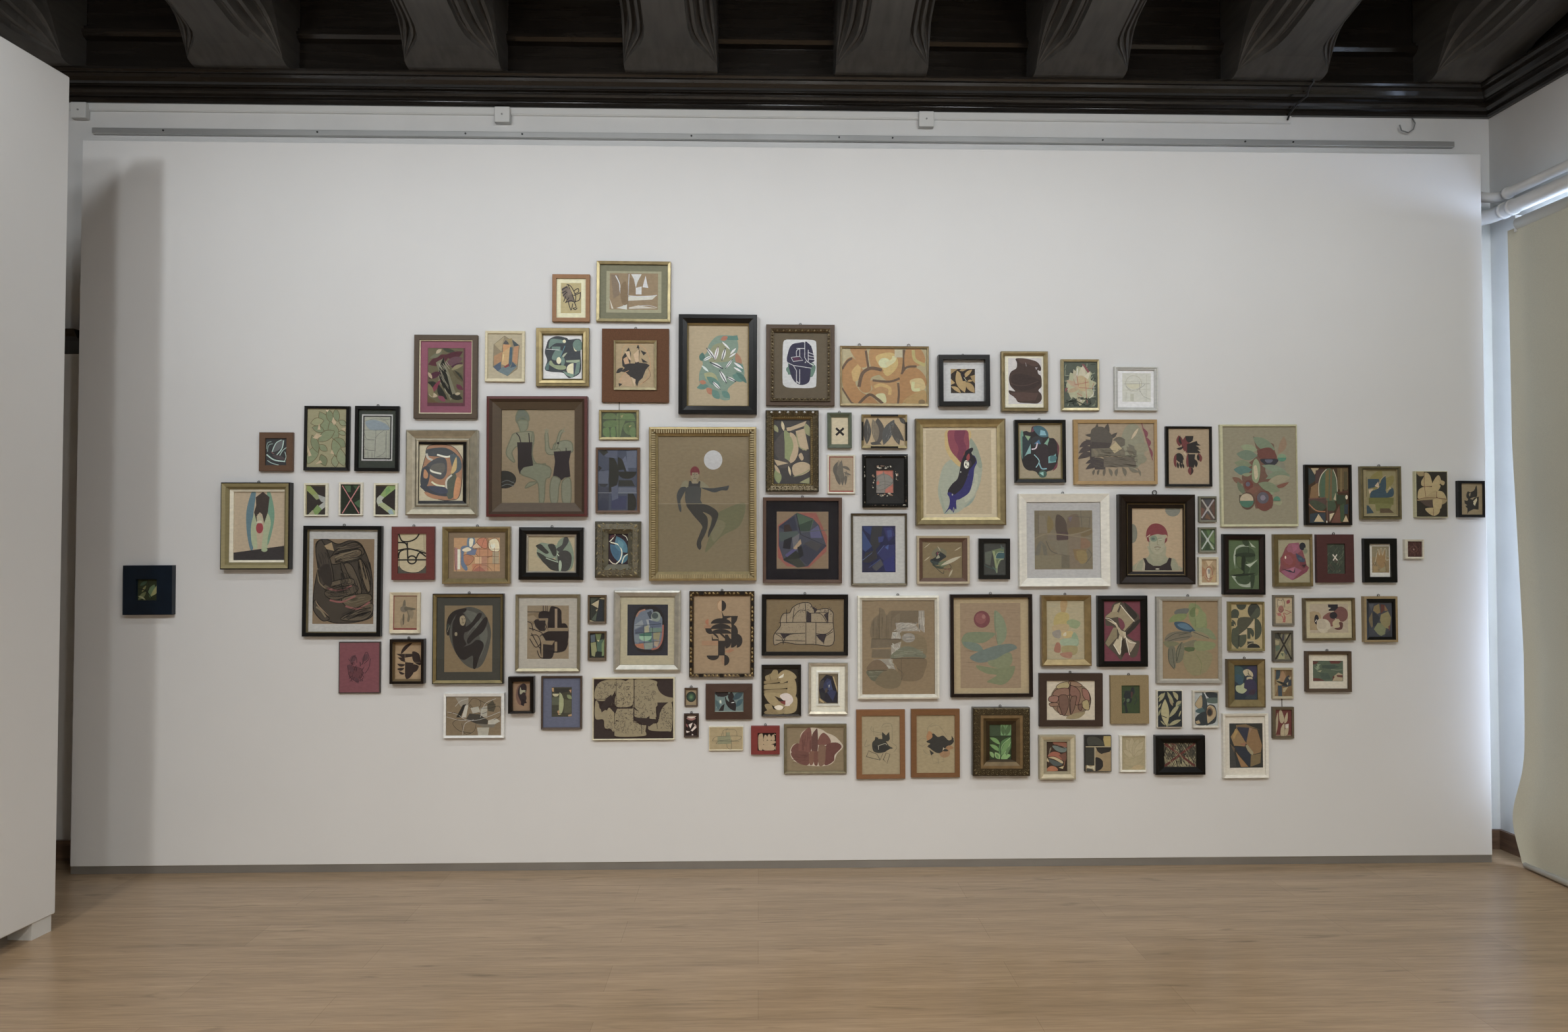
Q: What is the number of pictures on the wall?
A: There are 107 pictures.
